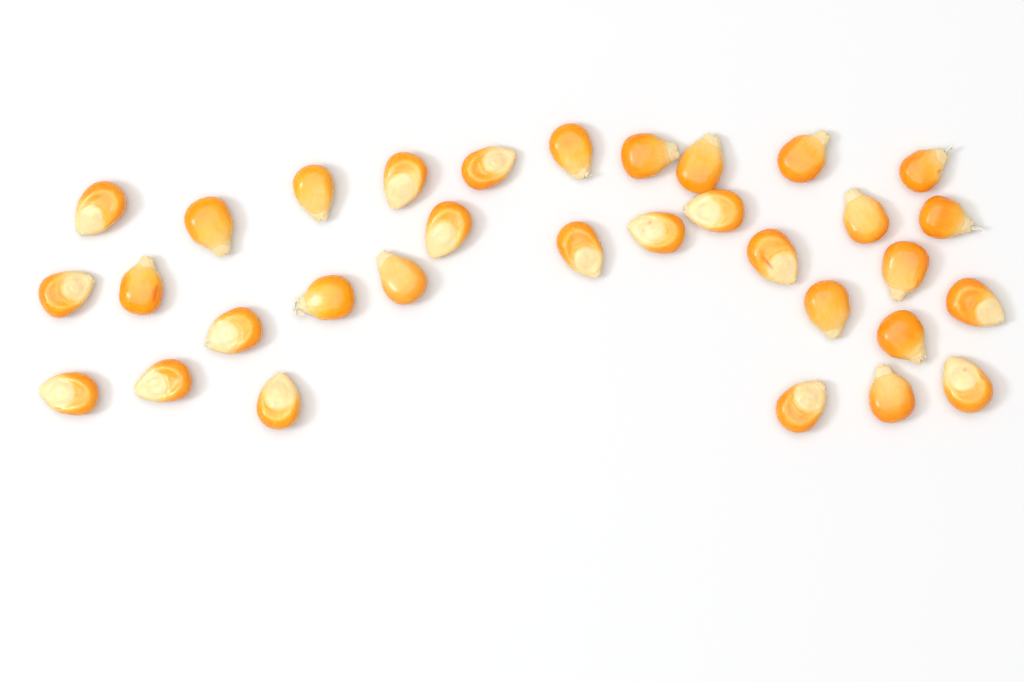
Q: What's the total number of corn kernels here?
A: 32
